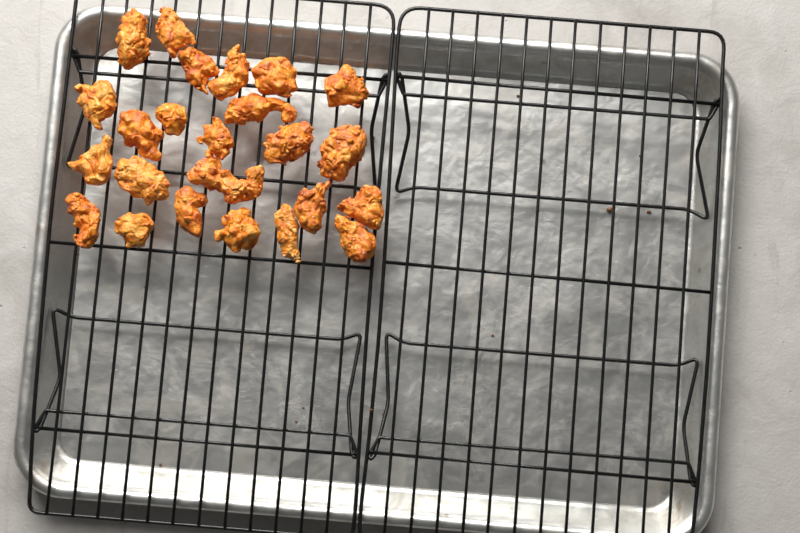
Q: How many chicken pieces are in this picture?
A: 24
